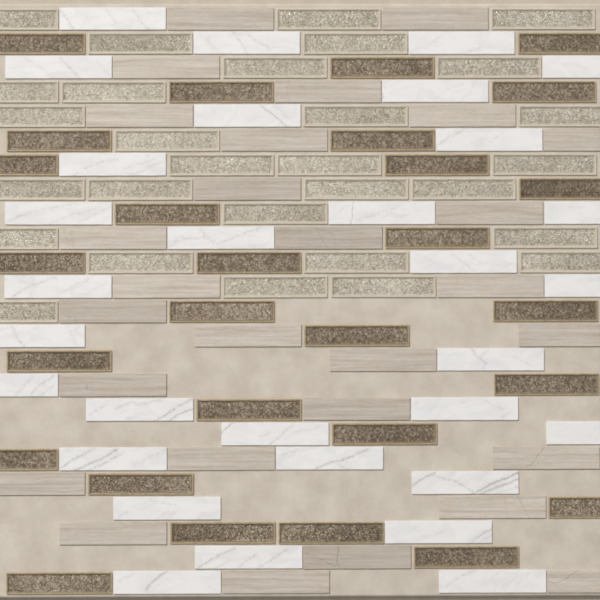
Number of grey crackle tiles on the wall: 29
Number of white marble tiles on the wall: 31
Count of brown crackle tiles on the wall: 28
